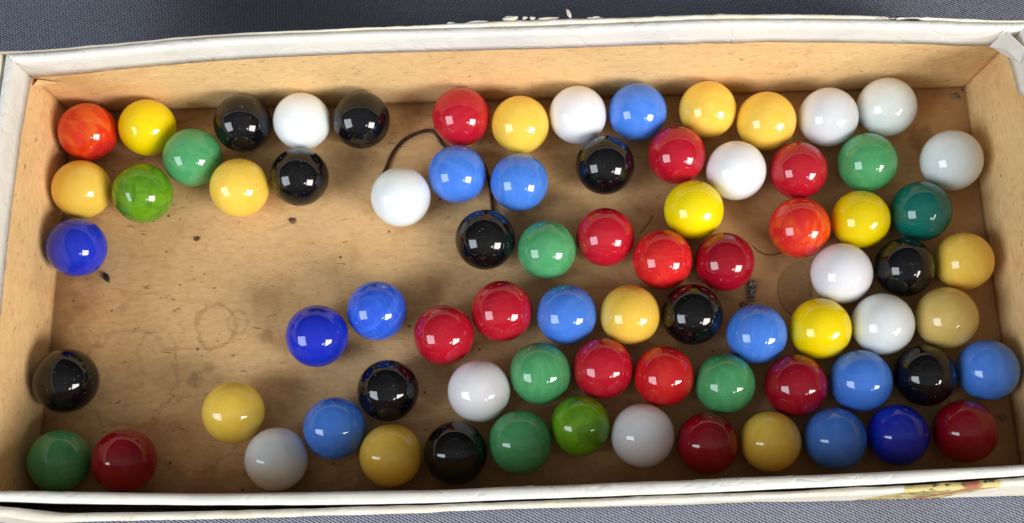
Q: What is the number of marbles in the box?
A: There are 77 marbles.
